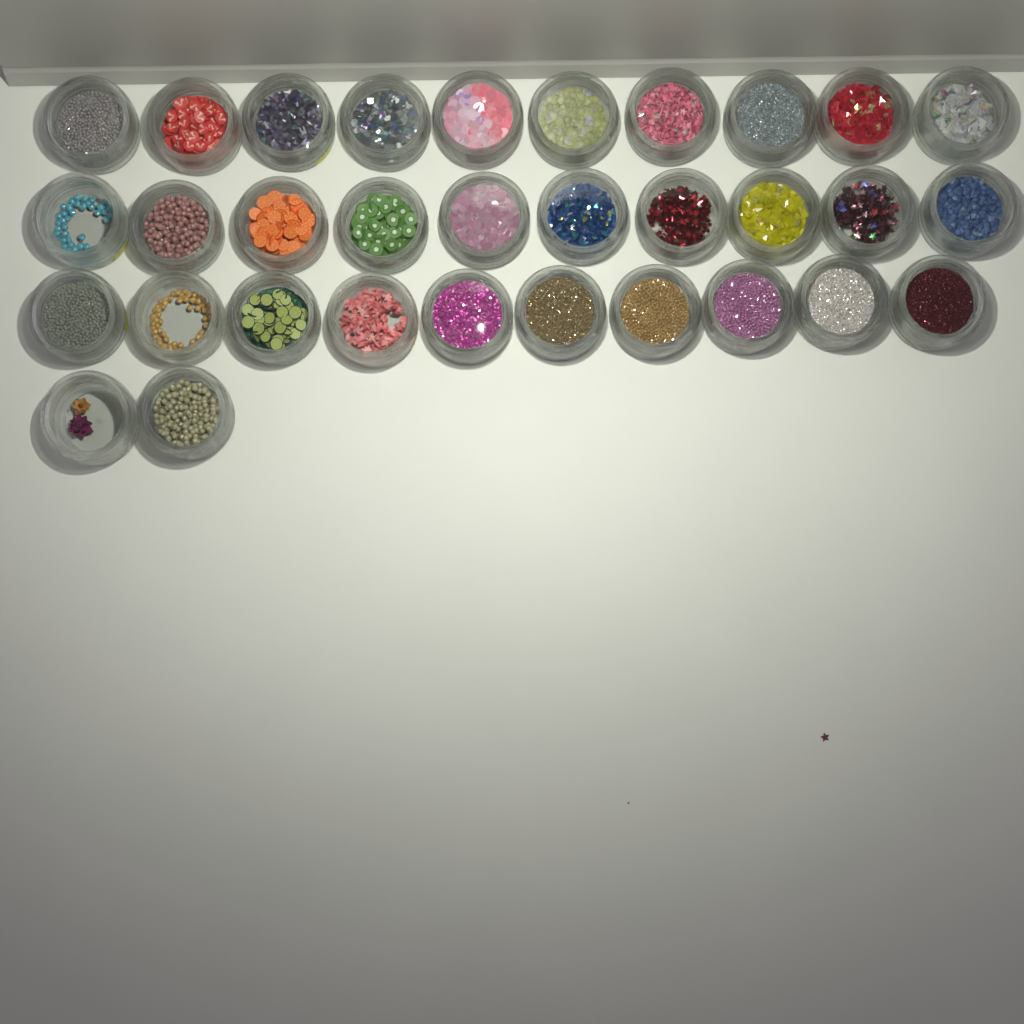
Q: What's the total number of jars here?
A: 32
